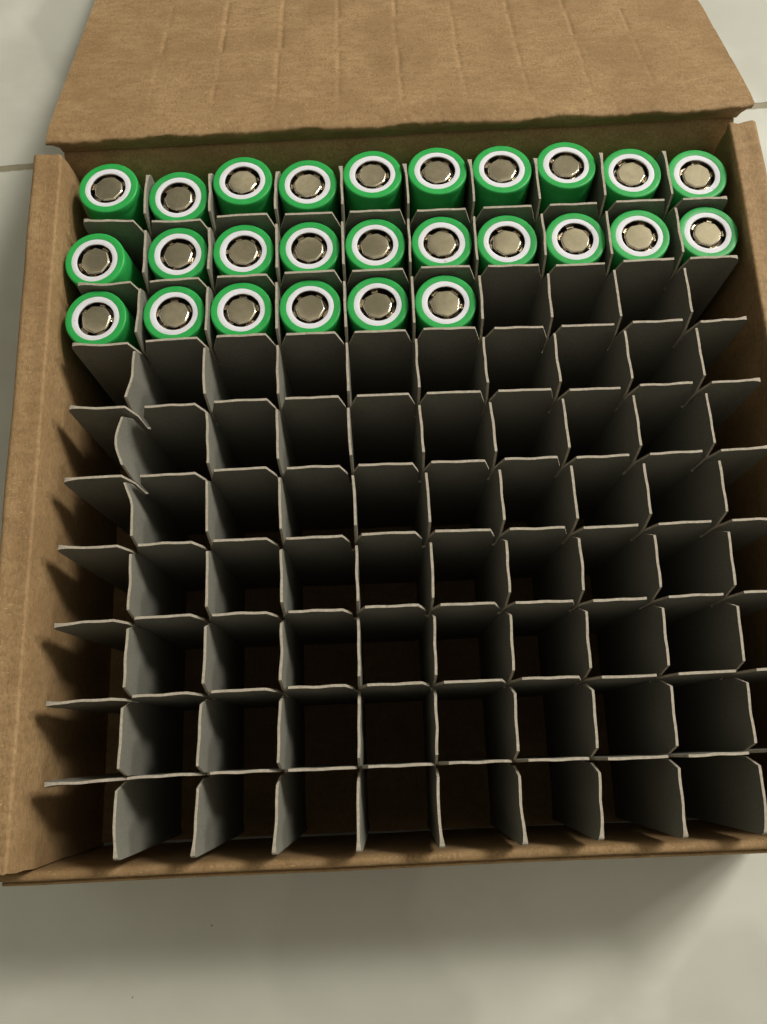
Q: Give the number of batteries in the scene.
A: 26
